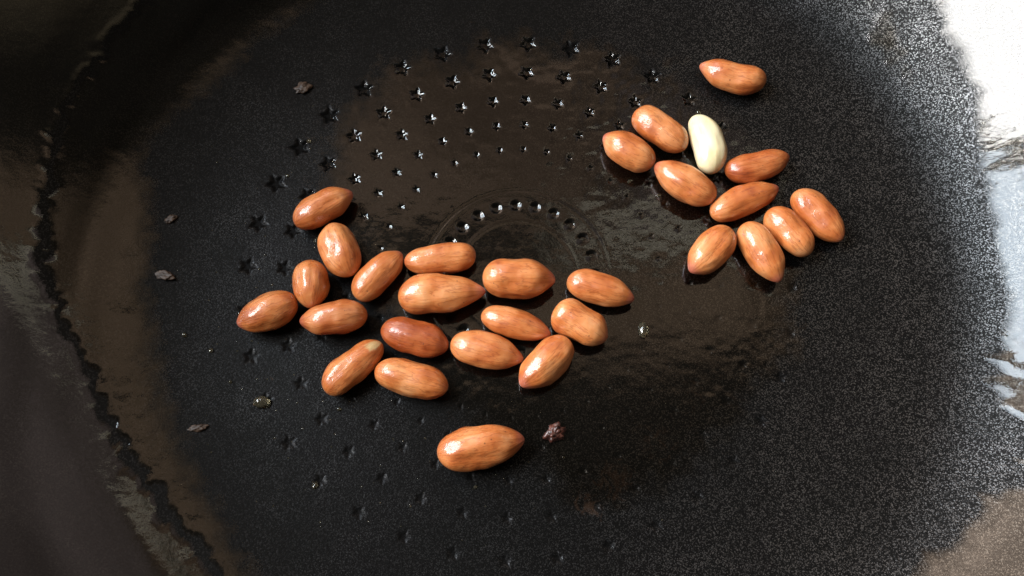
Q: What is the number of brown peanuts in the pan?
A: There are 28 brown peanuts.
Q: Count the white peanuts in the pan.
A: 1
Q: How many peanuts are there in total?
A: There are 29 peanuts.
